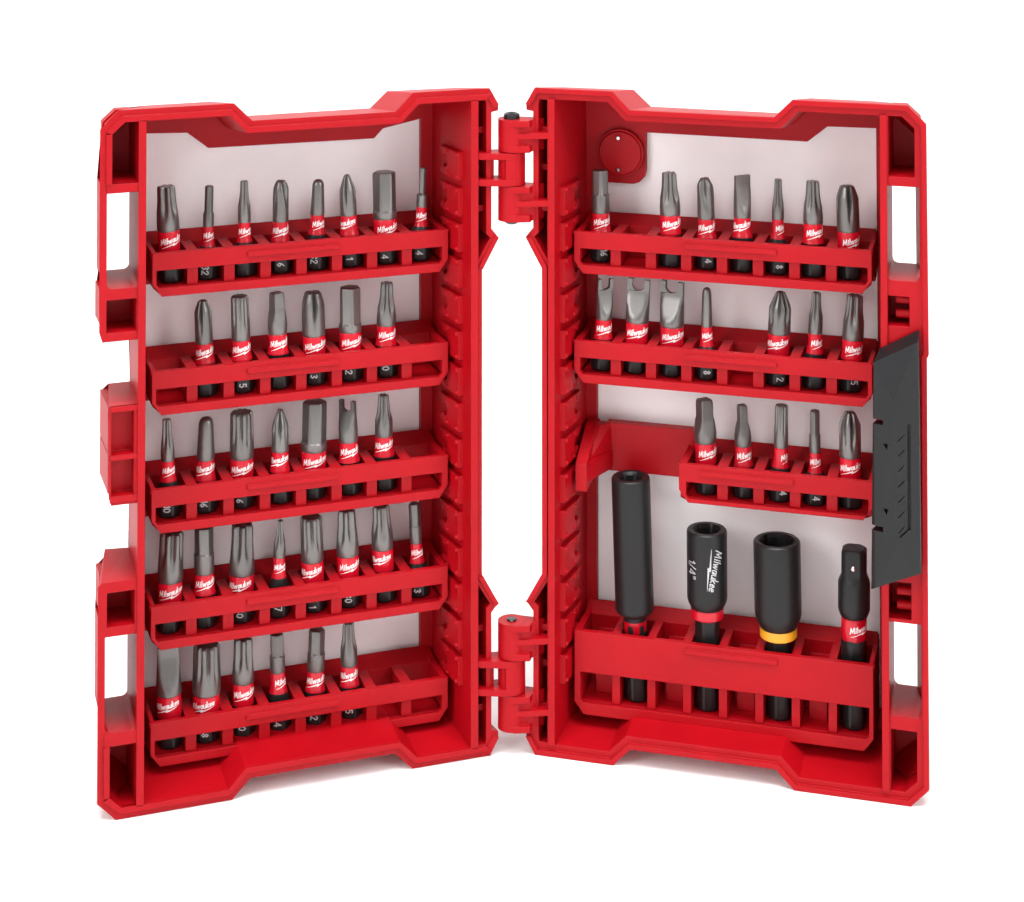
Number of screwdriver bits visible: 54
